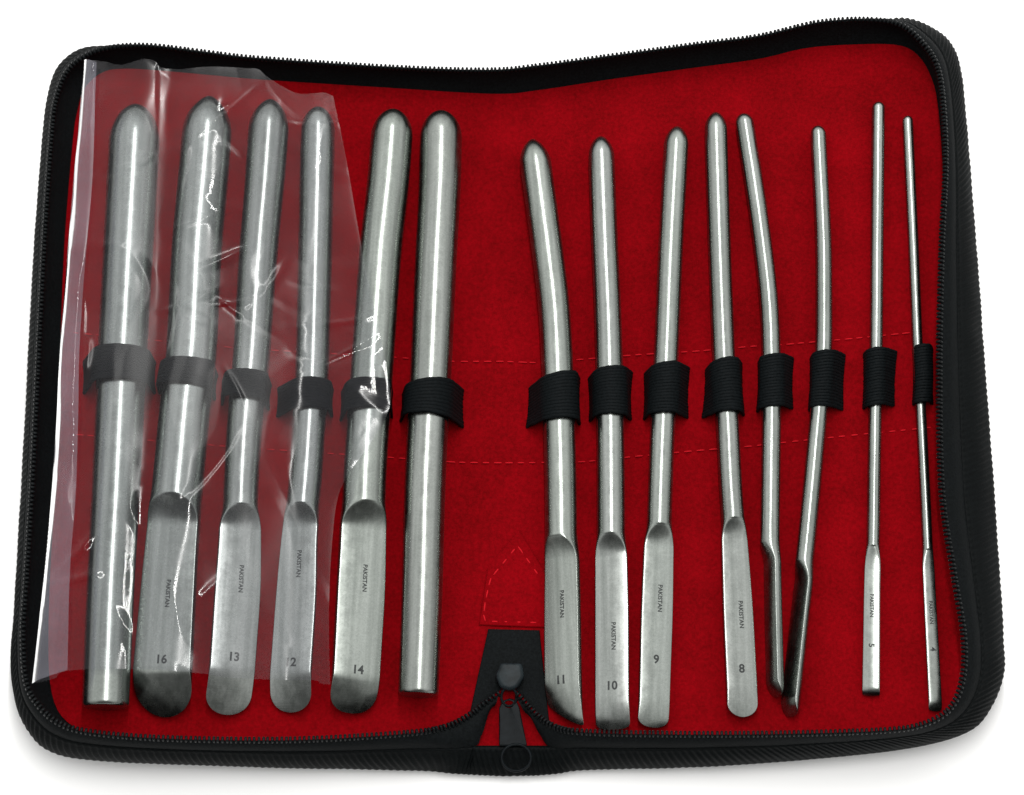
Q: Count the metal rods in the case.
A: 14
